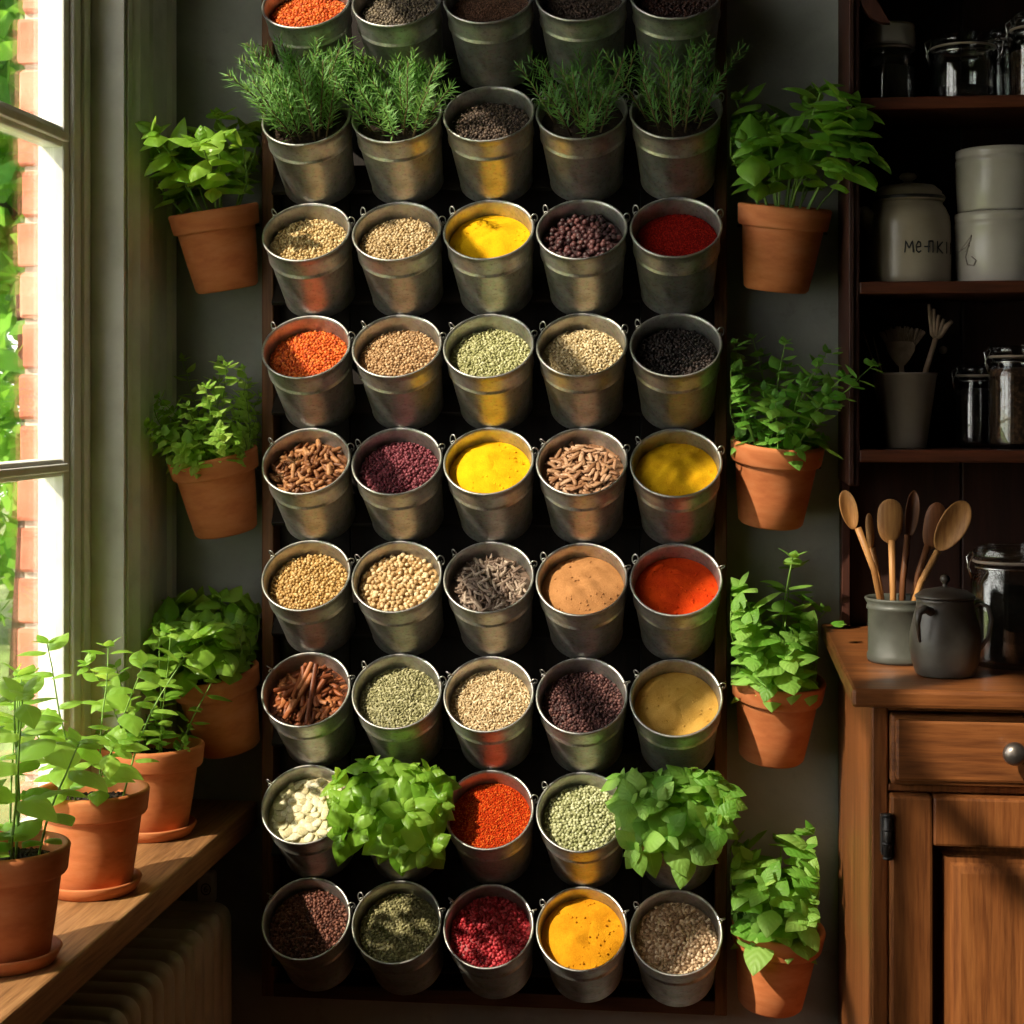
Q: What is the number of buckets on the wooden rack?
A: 45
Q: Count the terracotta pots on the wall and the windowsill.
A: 10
